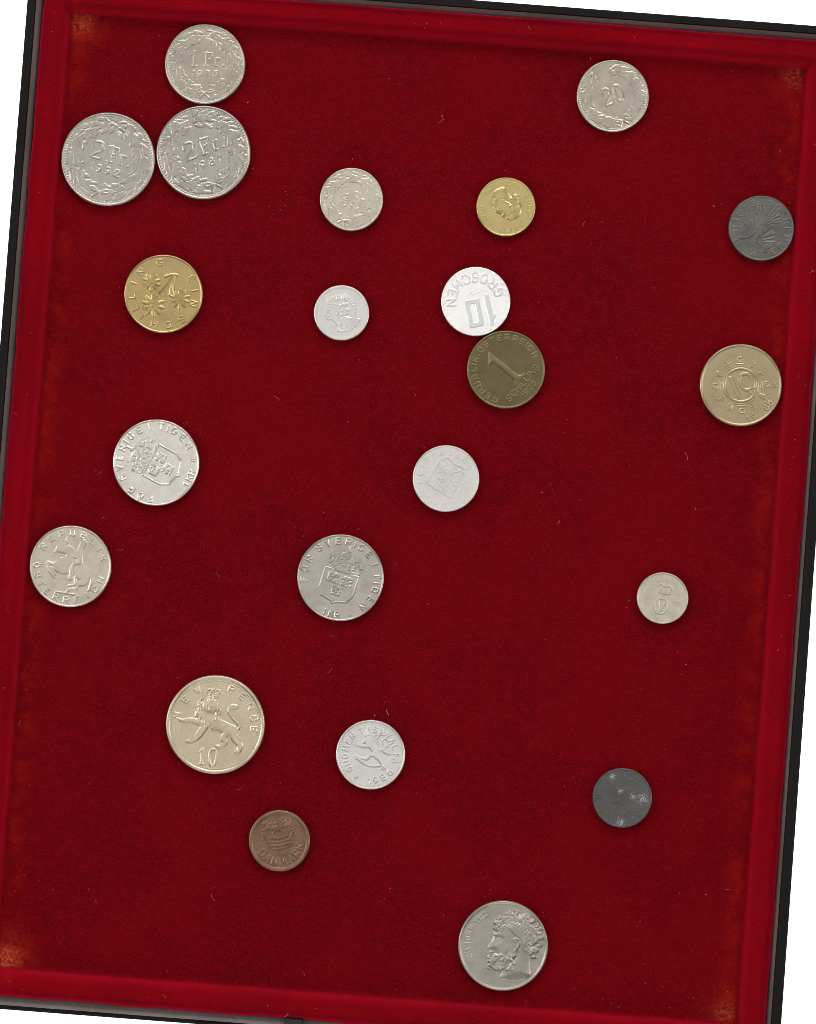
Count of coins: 22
